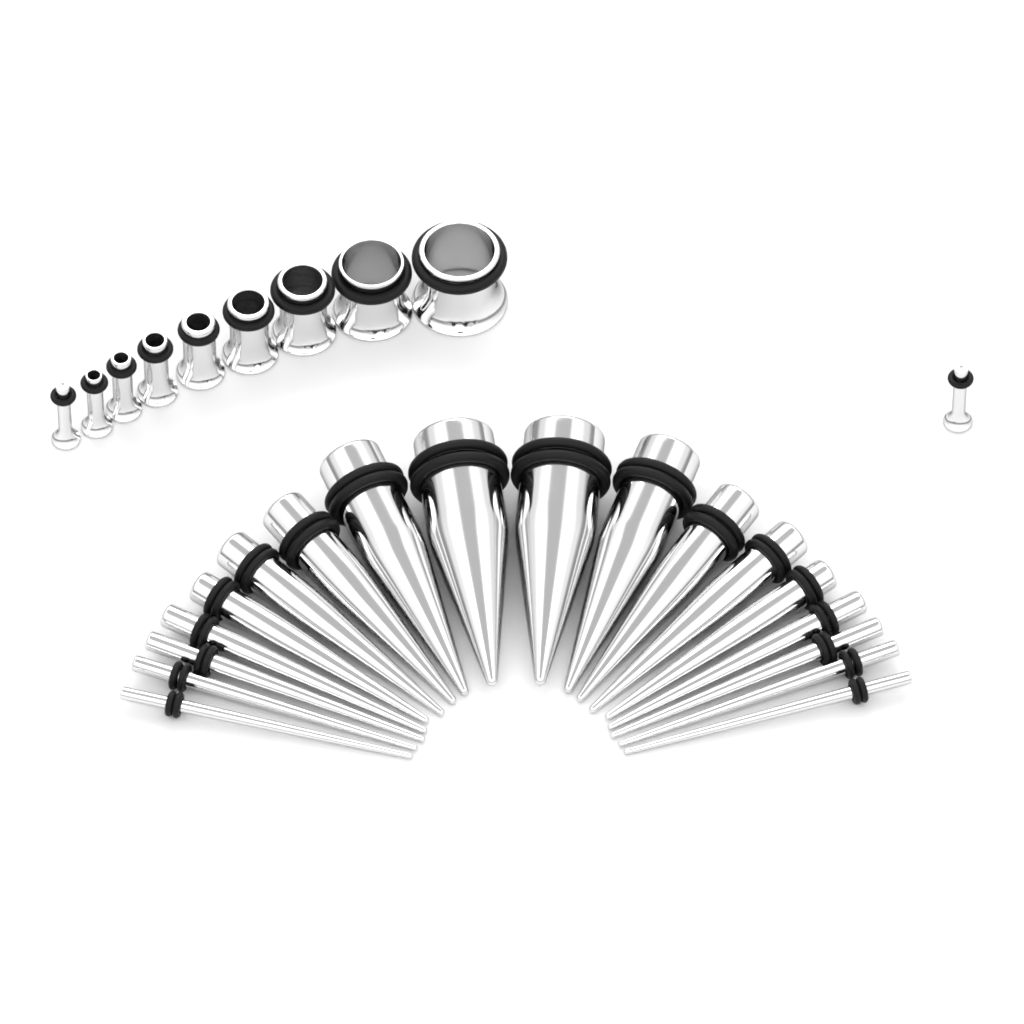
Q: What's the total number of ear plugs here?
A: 10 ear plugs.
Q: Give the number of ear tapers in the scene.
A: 18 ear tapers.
